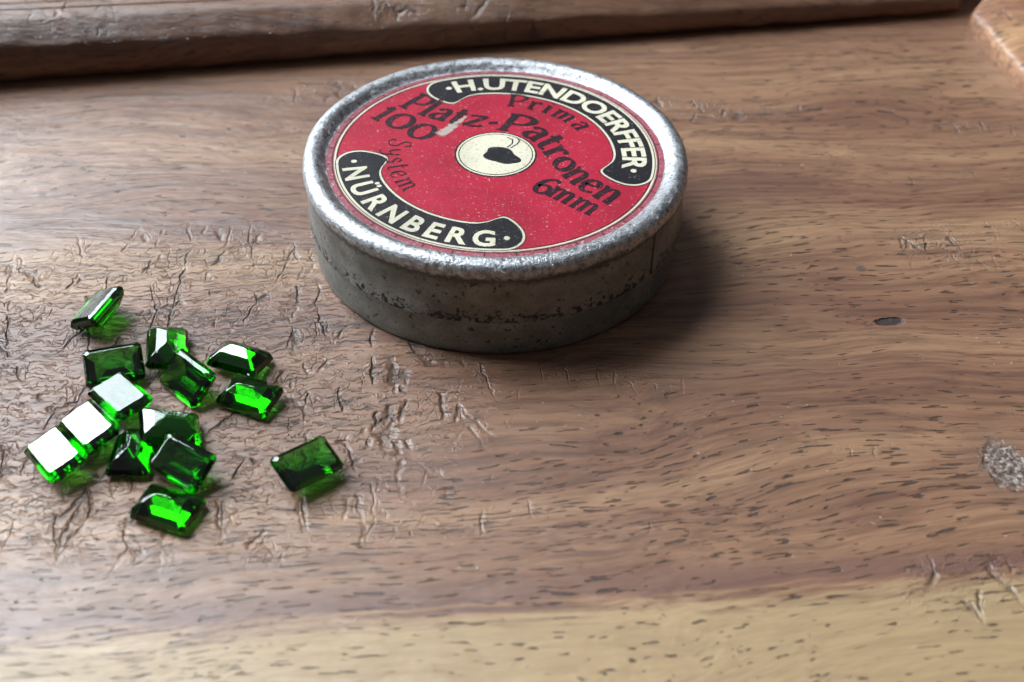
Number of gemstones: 14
